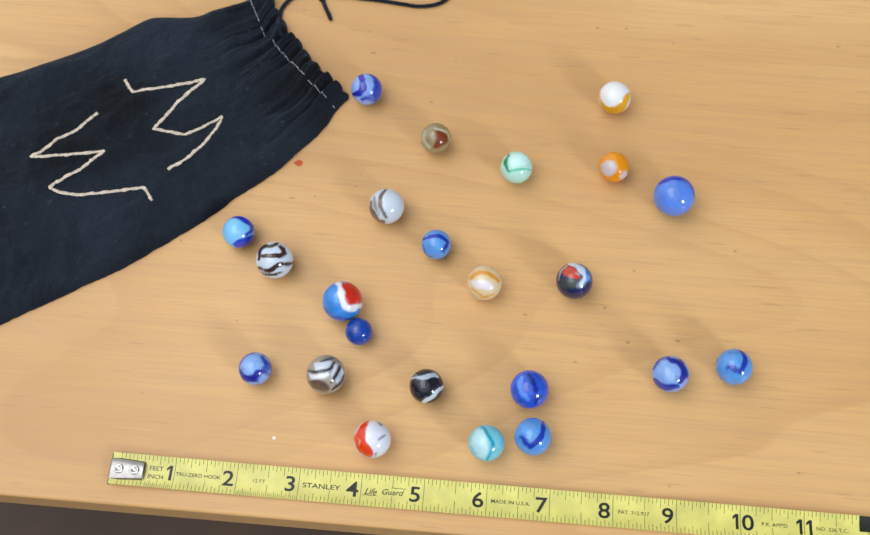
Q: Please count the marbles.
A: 23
